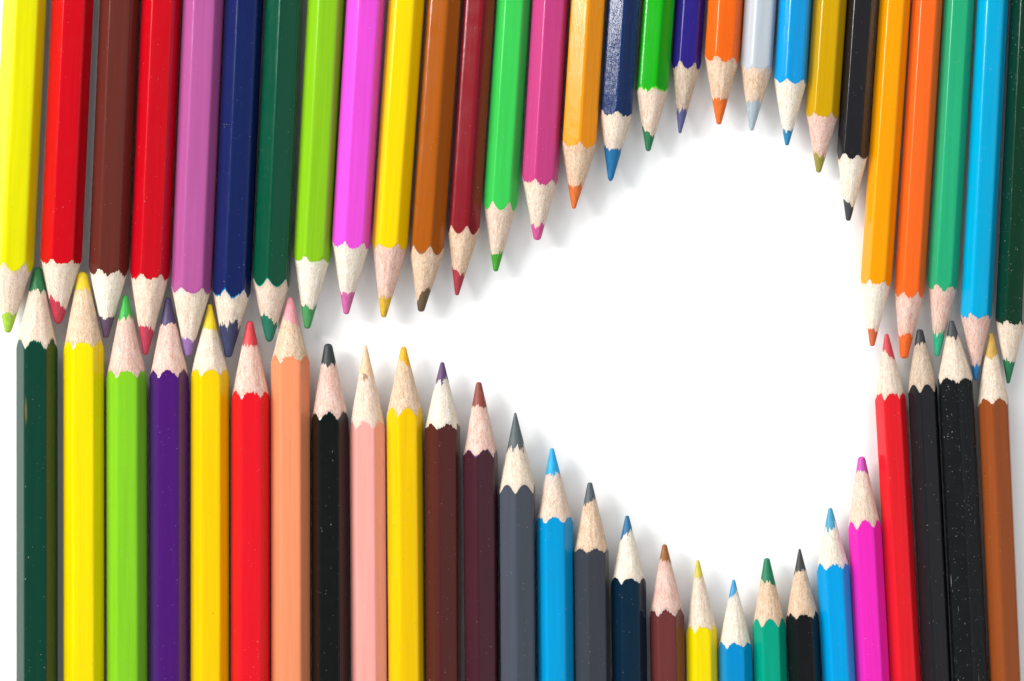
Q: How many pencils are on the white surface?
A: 55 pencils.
